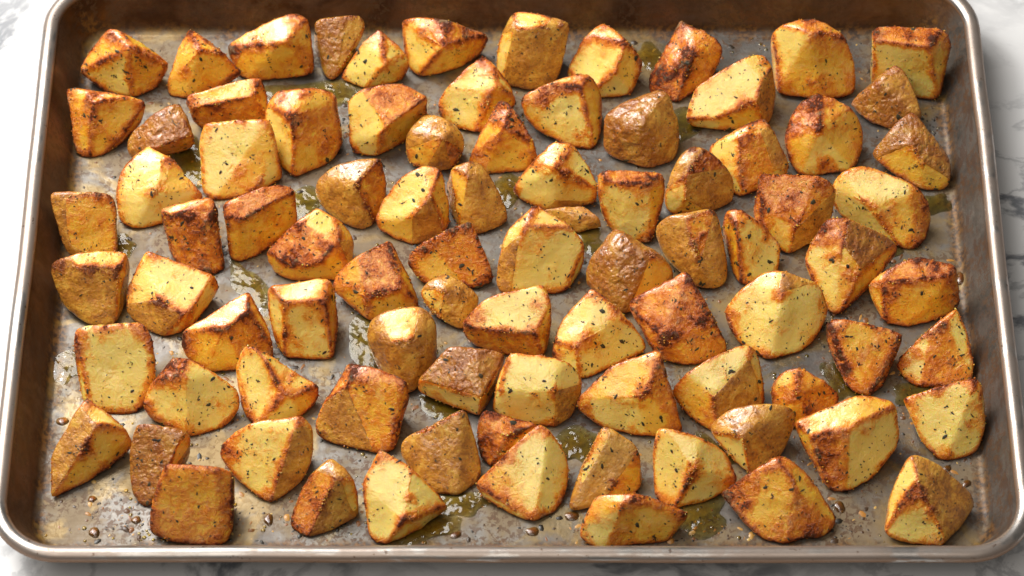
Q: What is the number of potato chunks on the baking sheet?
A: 87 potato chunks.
